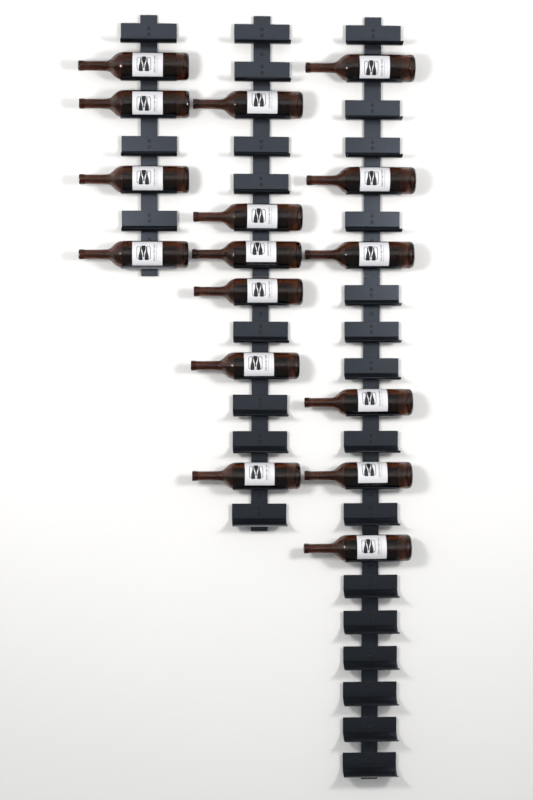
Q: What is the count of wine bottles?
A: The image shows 16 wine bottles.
